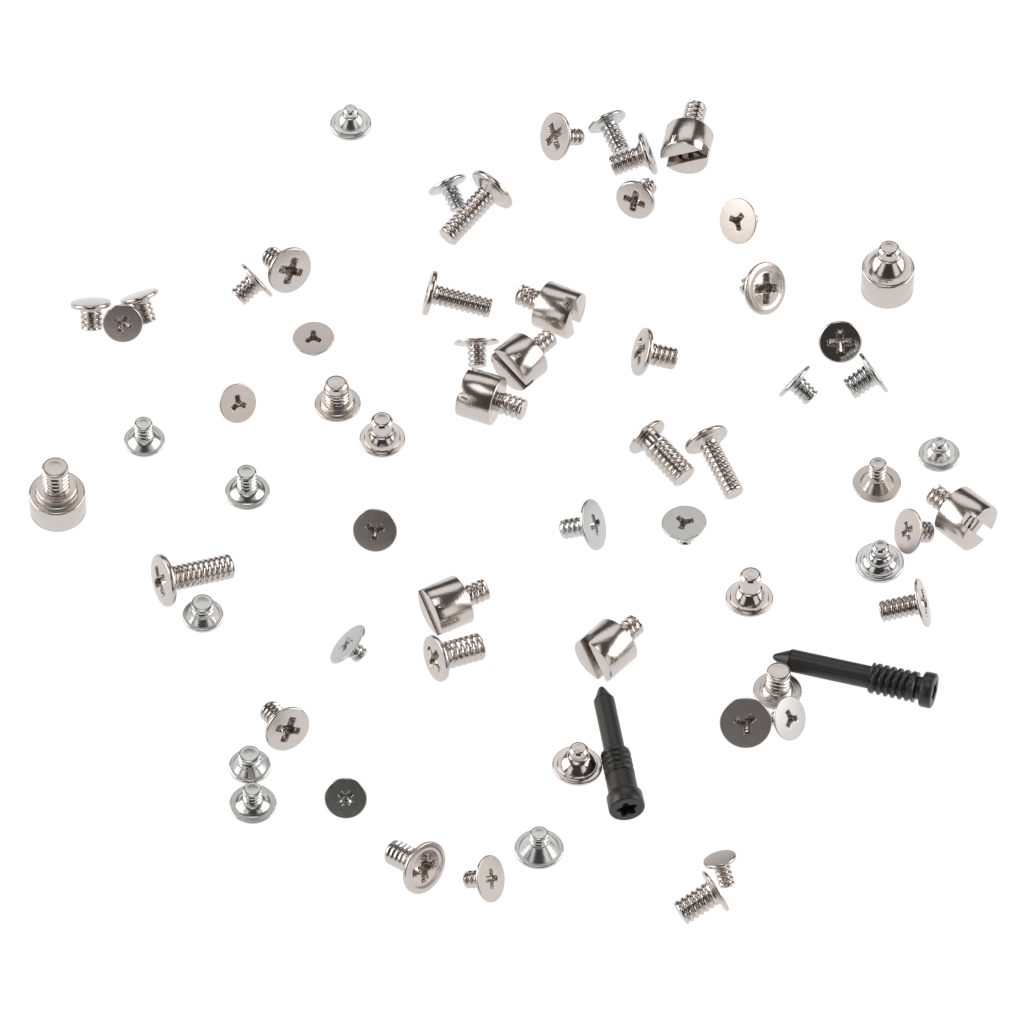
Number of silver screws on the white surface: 63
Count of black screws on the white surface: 2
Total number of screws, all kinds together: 65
